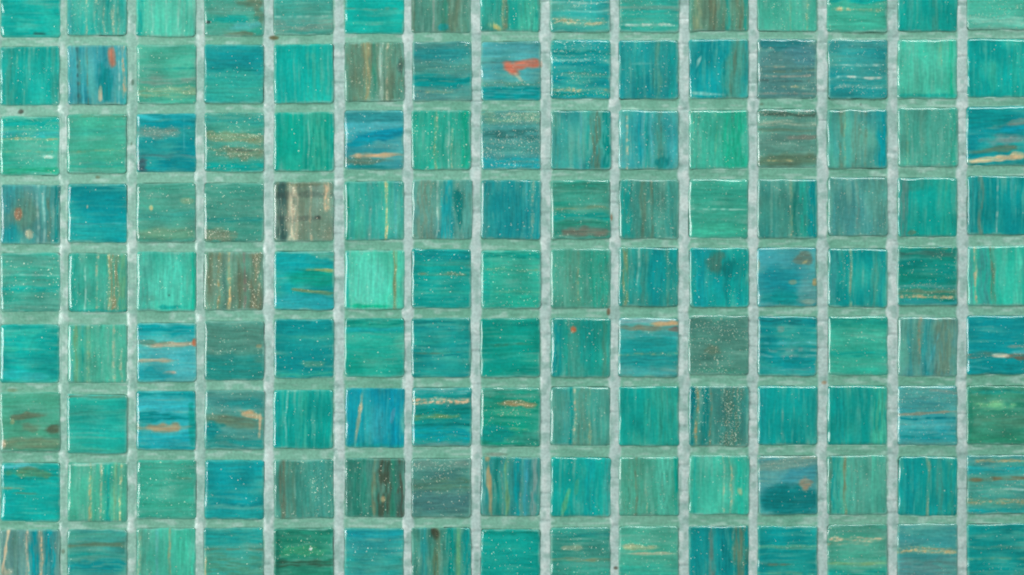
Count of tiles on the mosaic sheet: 135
